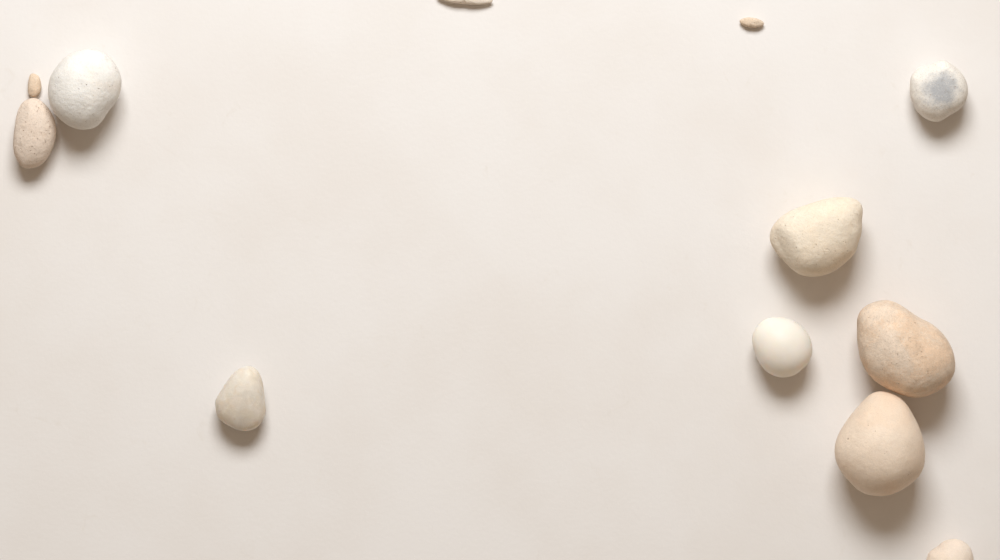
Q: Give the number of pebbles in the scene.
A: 12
